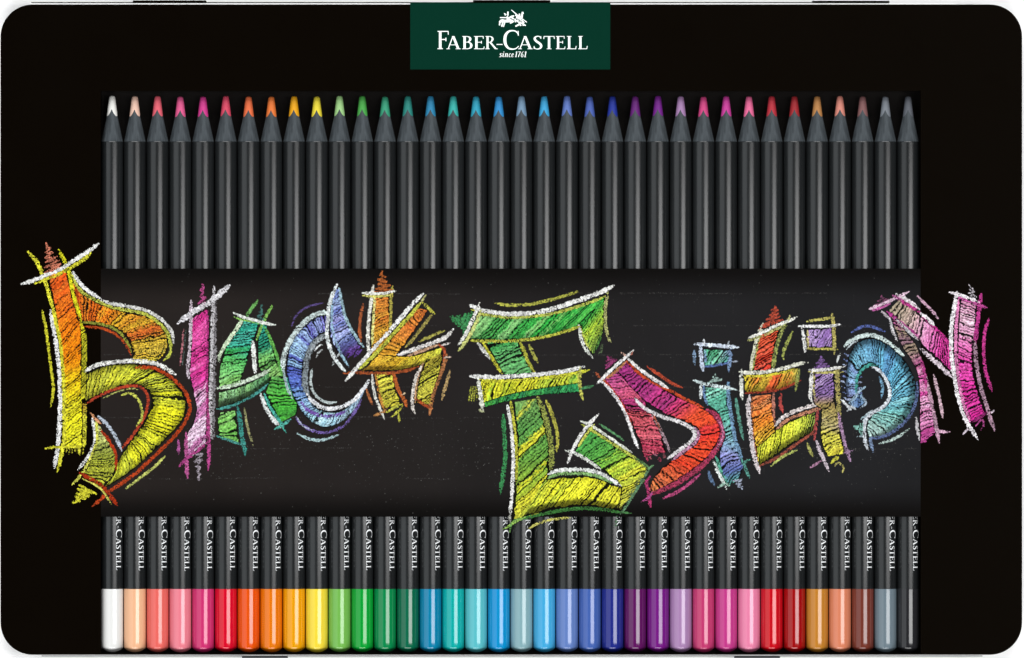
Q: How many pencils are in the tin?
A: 36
